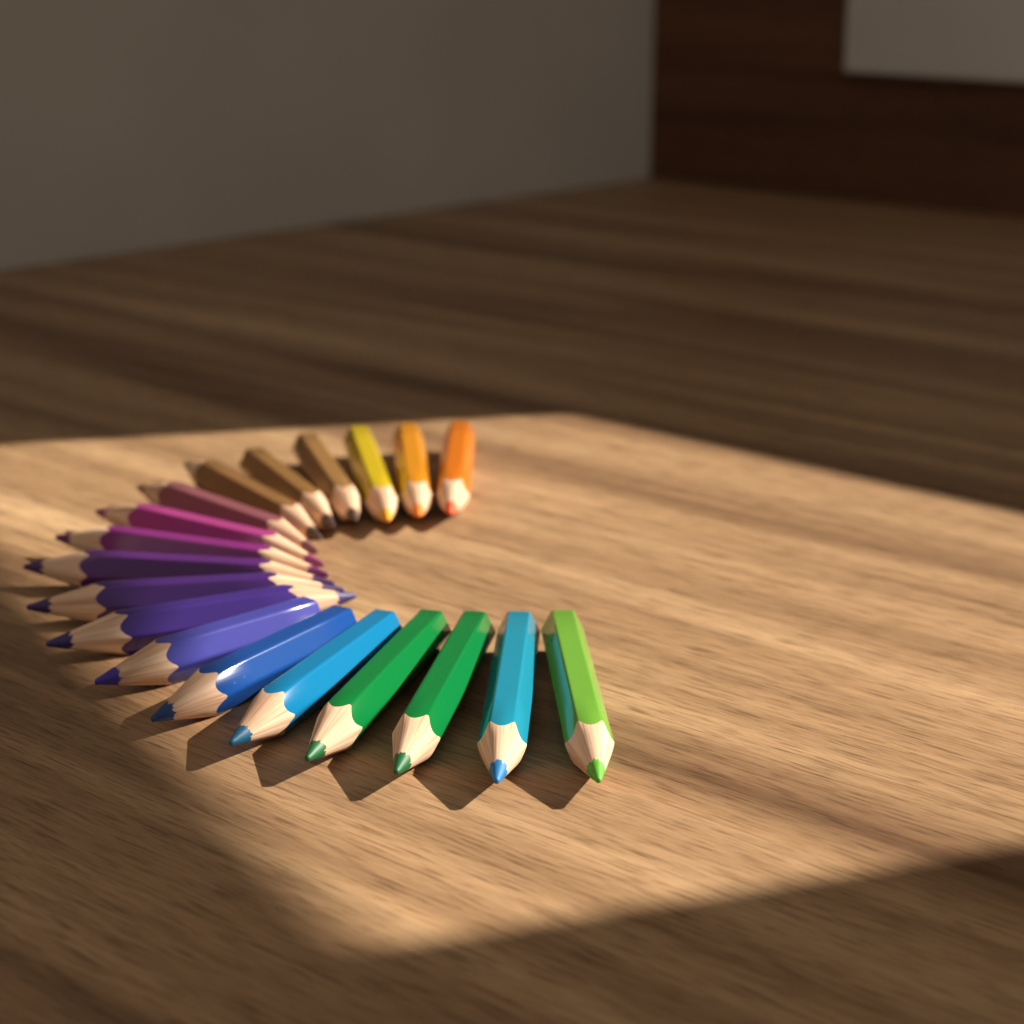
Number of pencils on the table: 19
